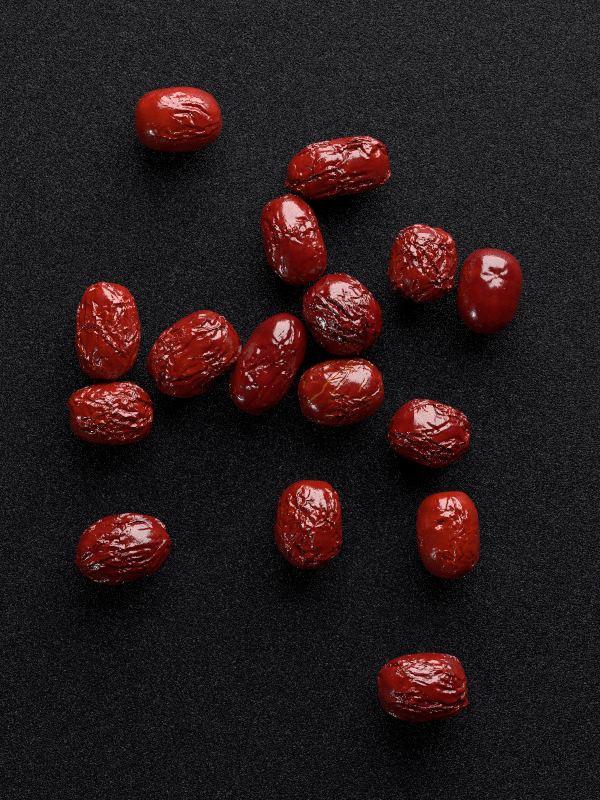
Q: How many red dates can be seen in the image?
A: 16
